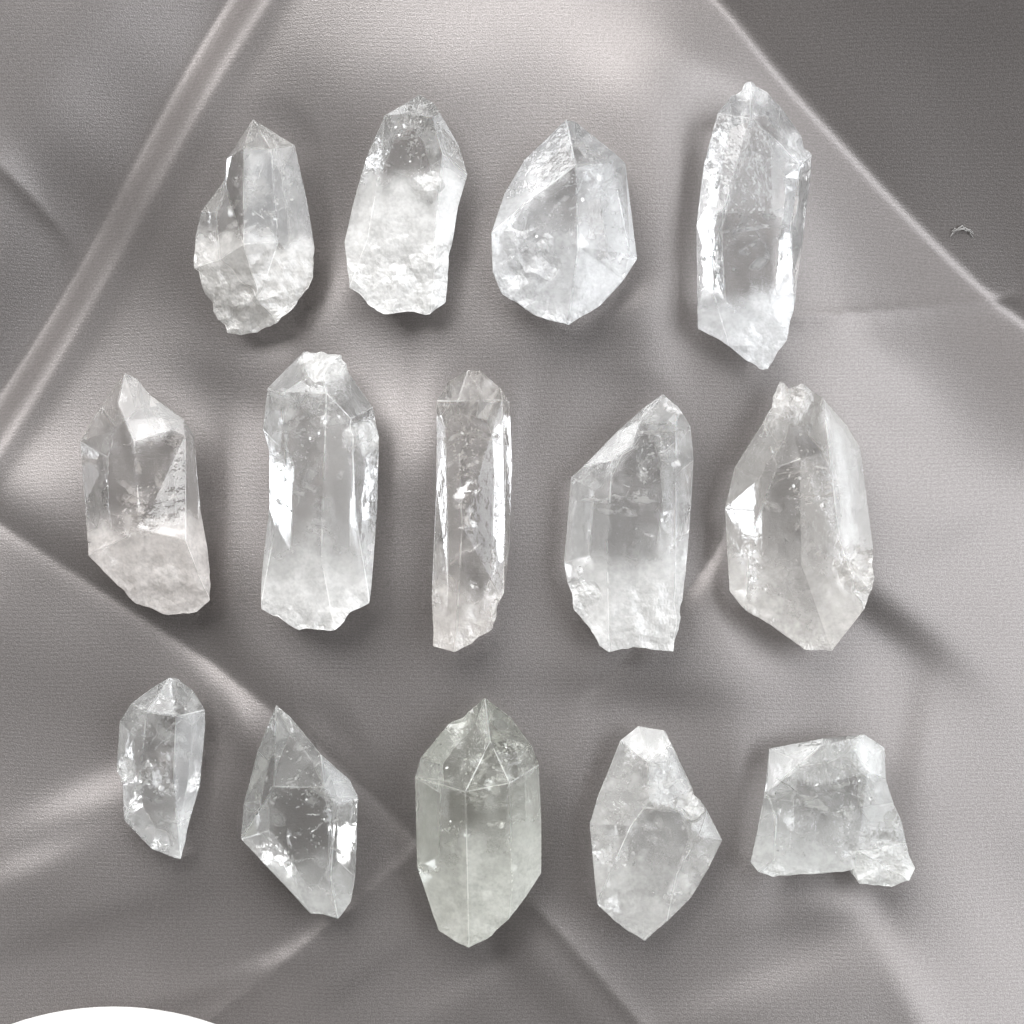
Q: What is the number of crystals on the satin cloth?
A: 14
